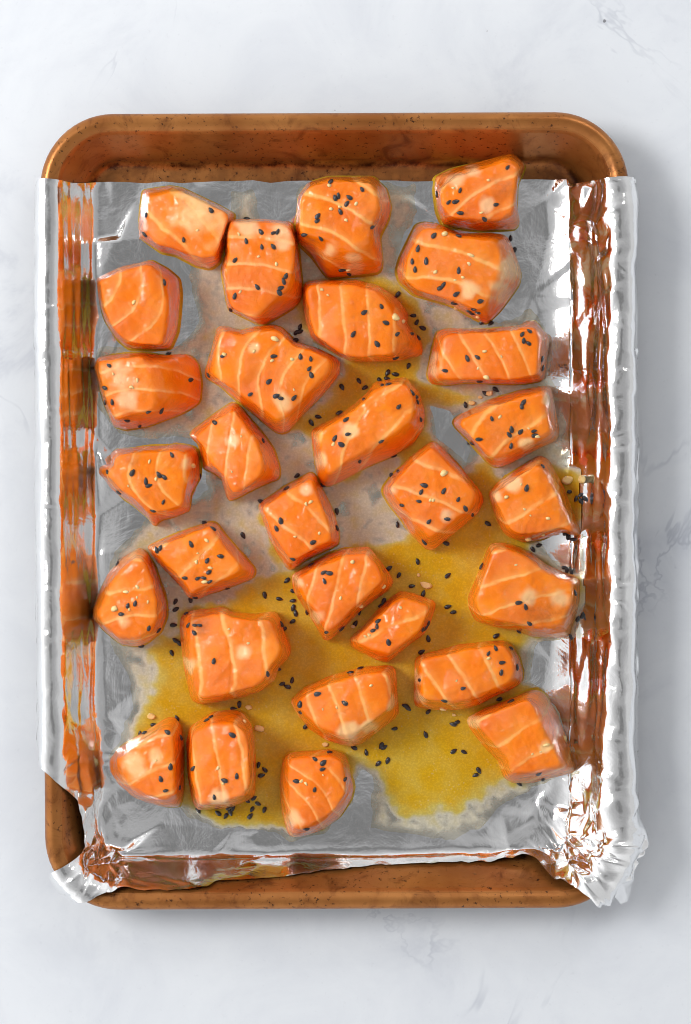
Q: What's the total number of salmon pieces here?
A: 29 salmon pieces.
